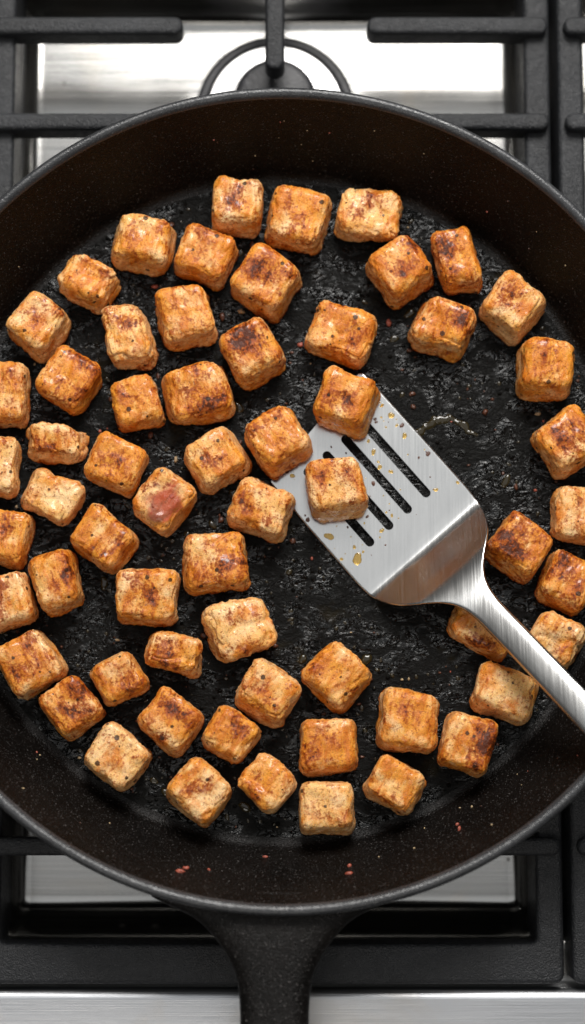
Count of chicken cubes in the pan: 61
